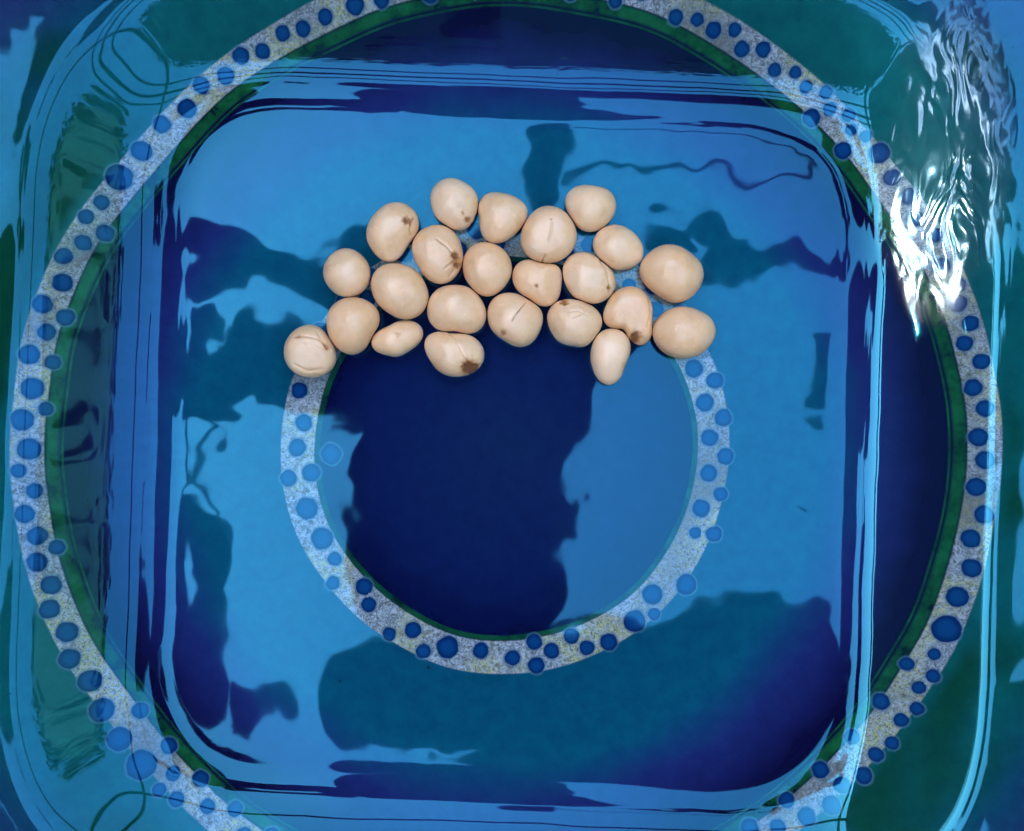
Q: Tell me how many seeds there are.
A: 23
